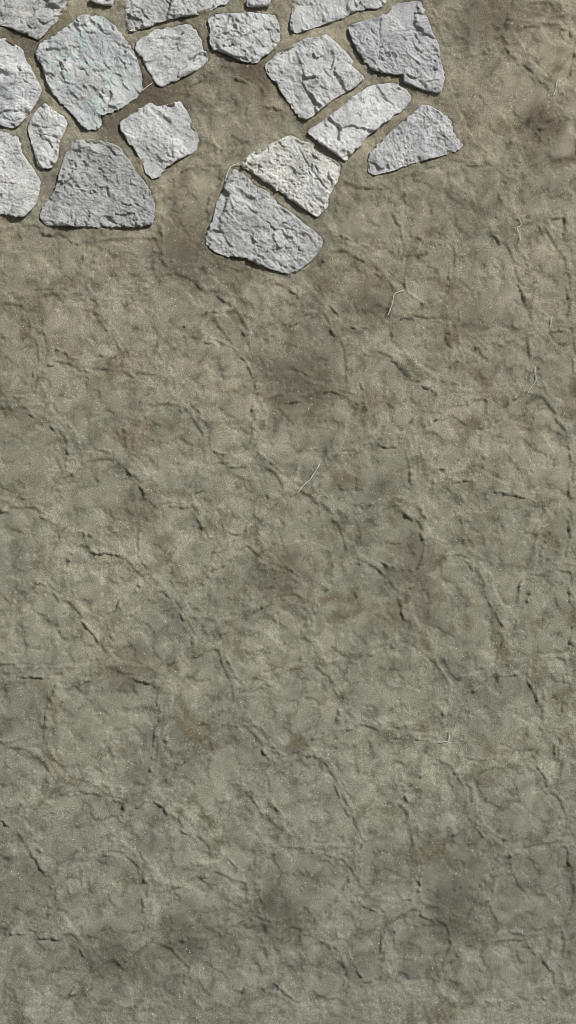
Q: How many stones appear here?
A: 19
